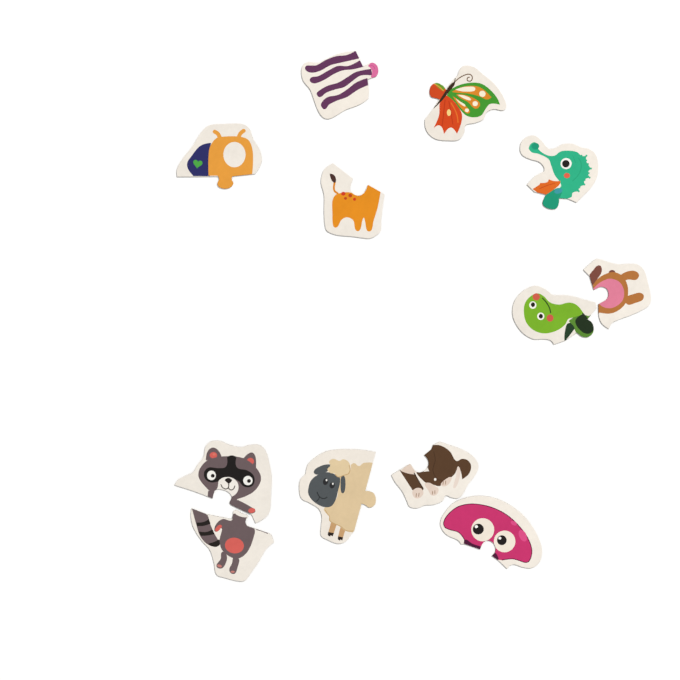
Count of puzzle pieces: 12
